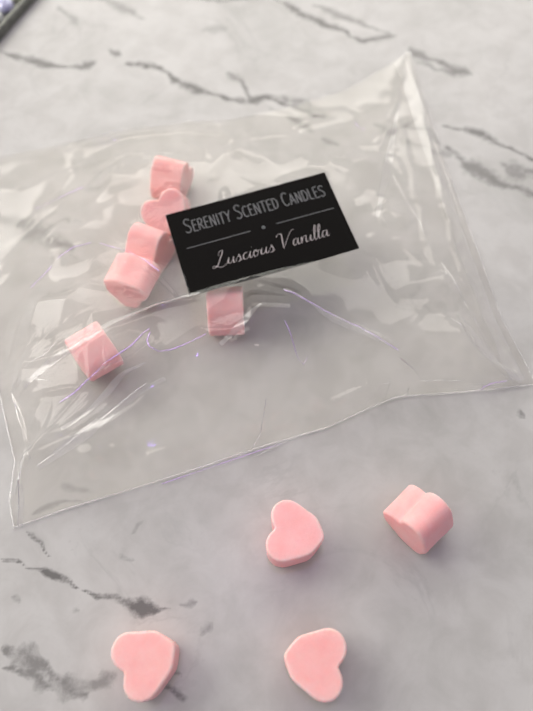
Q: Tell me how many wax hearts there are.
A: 10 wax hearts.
